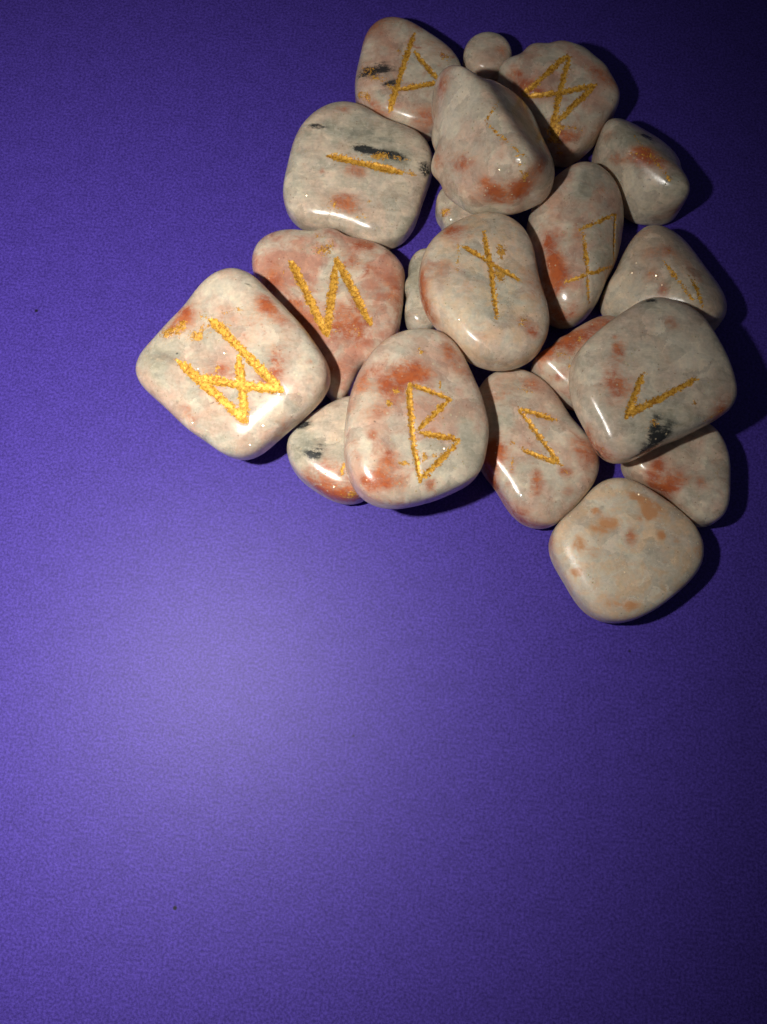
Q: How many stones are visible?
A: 20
